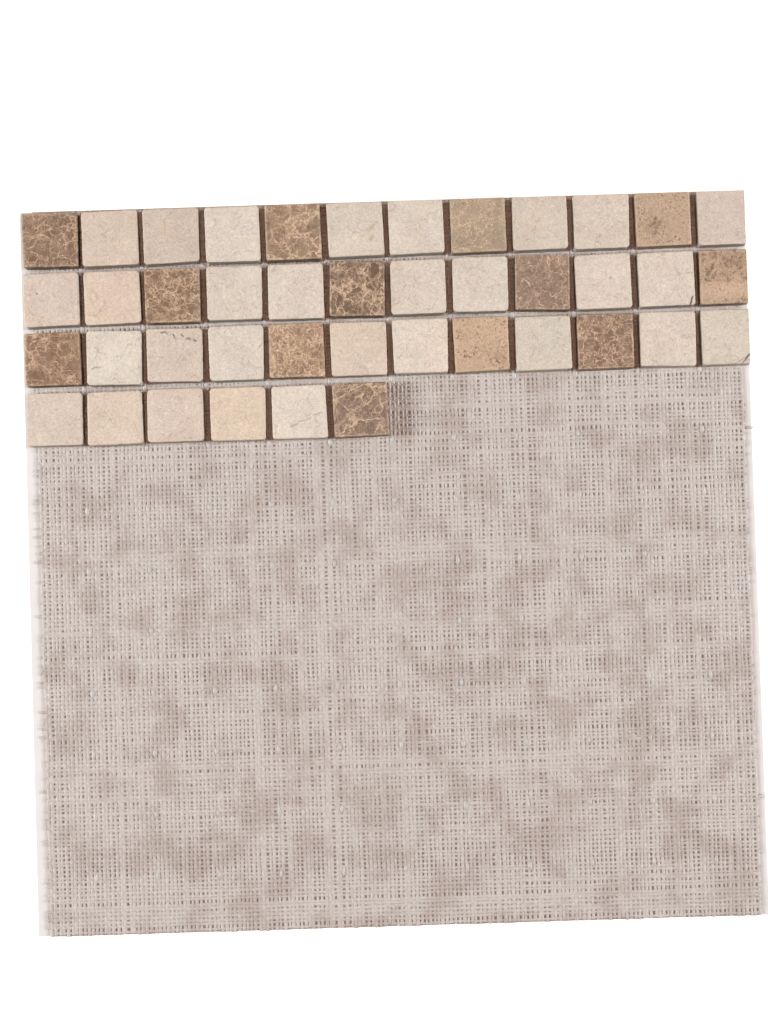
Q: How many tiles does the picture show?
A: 42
